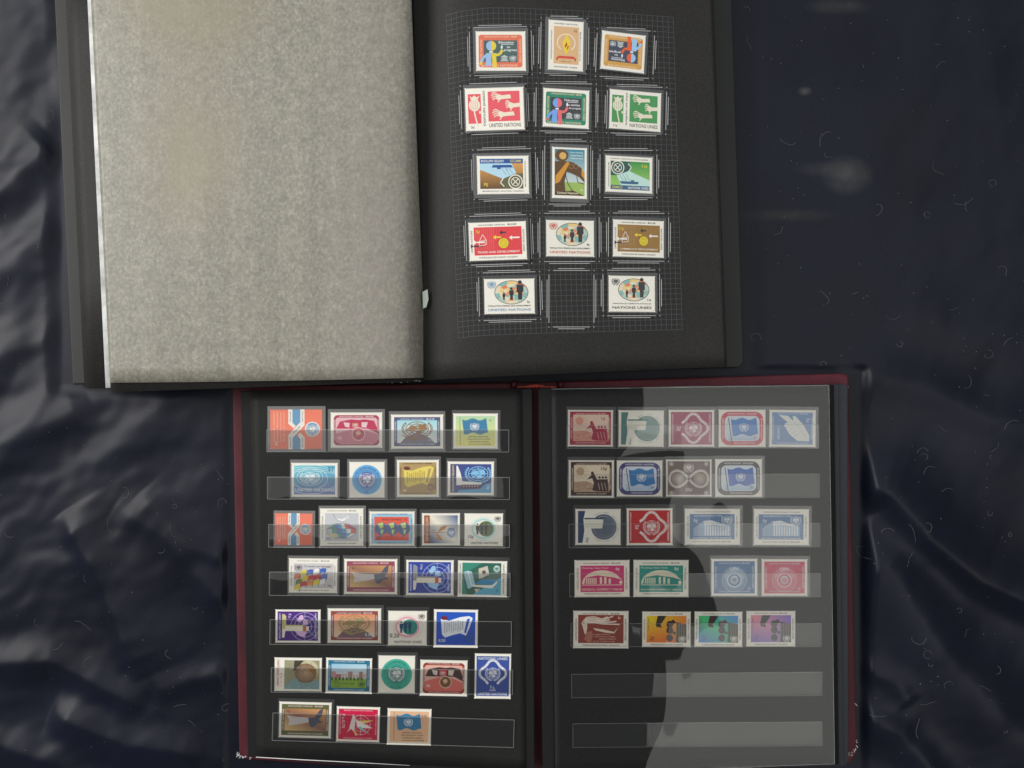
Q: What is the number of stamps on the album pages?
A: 64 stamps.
